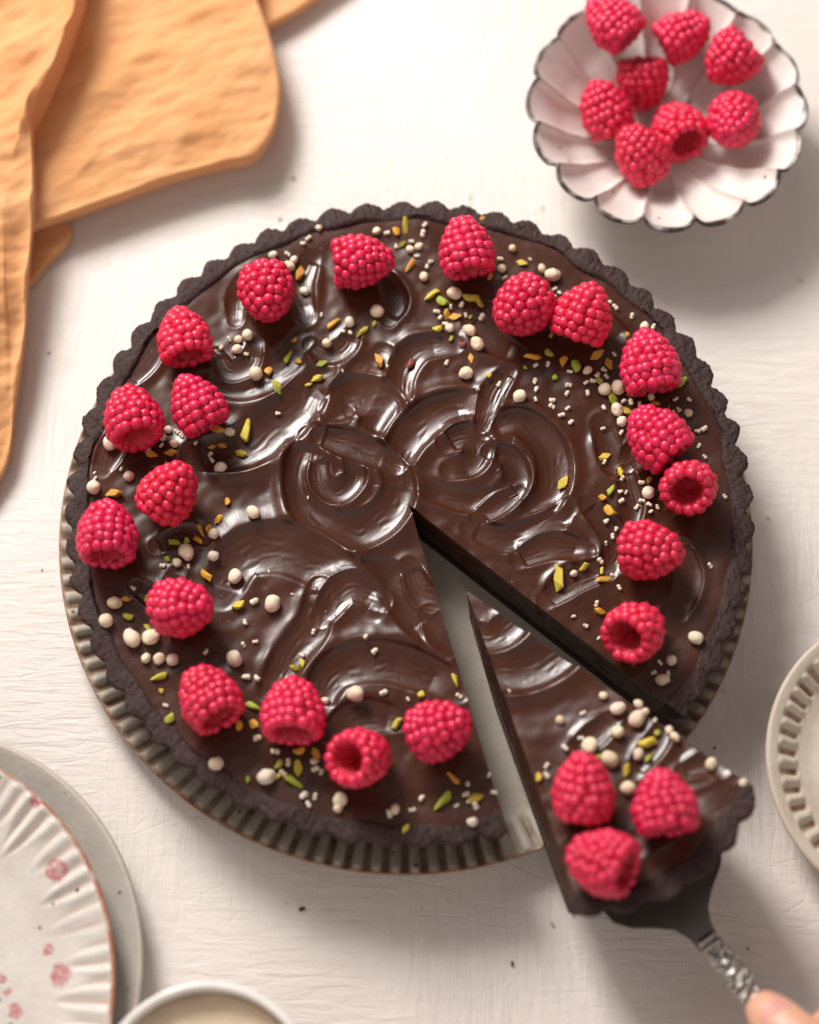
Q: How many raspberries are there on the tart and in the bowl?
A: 31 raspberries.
